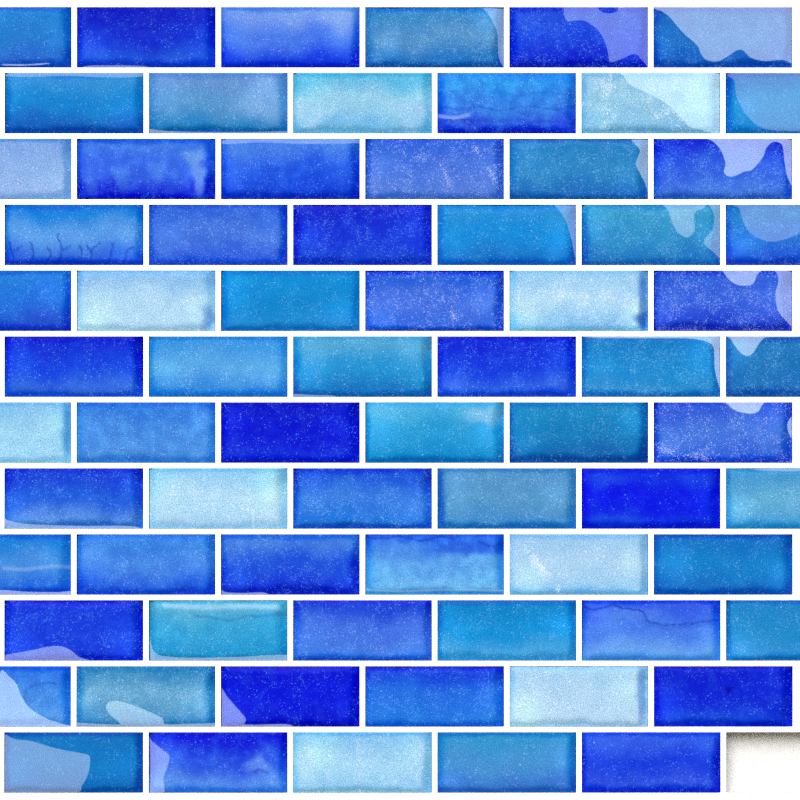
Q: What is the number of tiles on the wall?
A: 71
